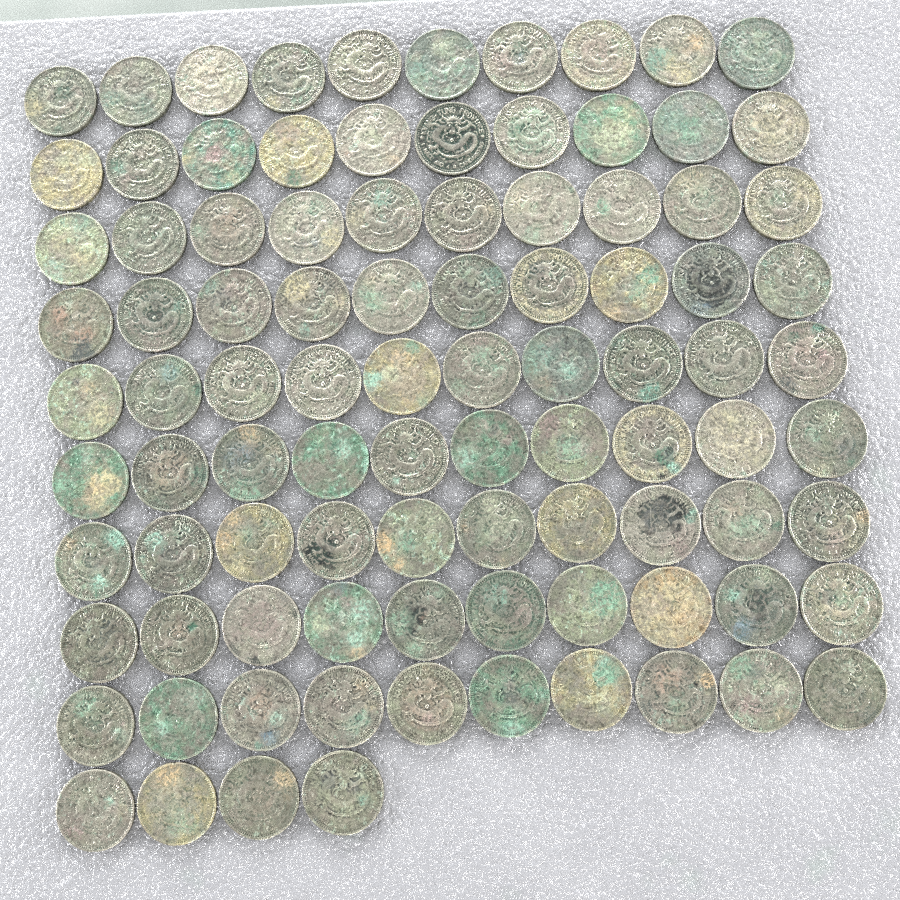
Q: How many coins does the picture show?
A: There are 94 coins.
